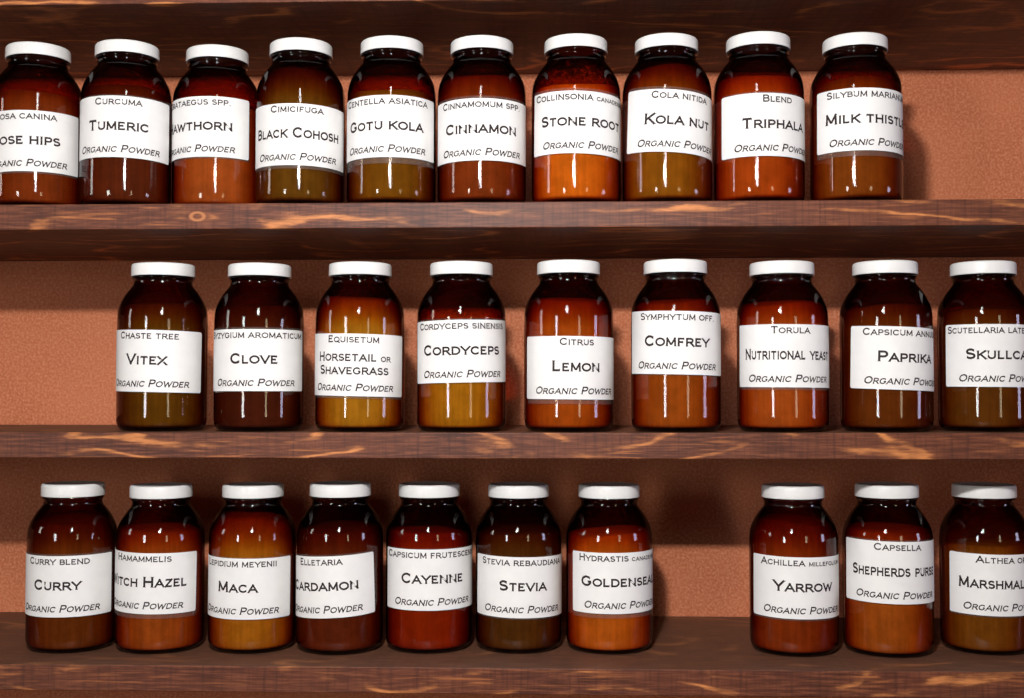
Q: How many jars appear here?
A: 29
